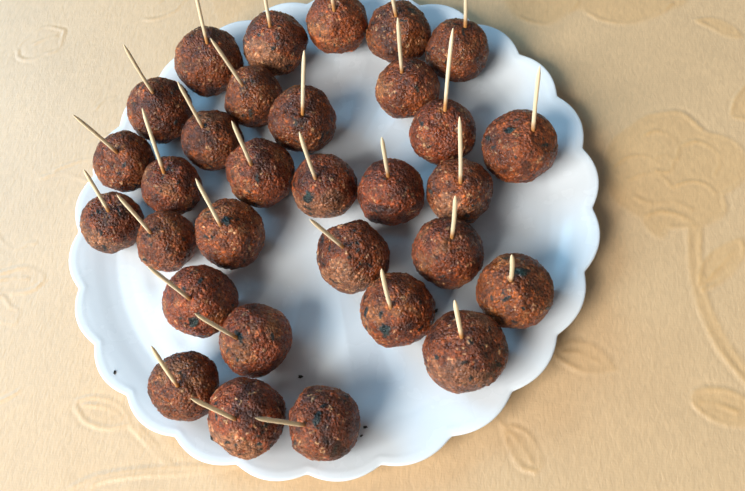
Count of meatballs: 31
